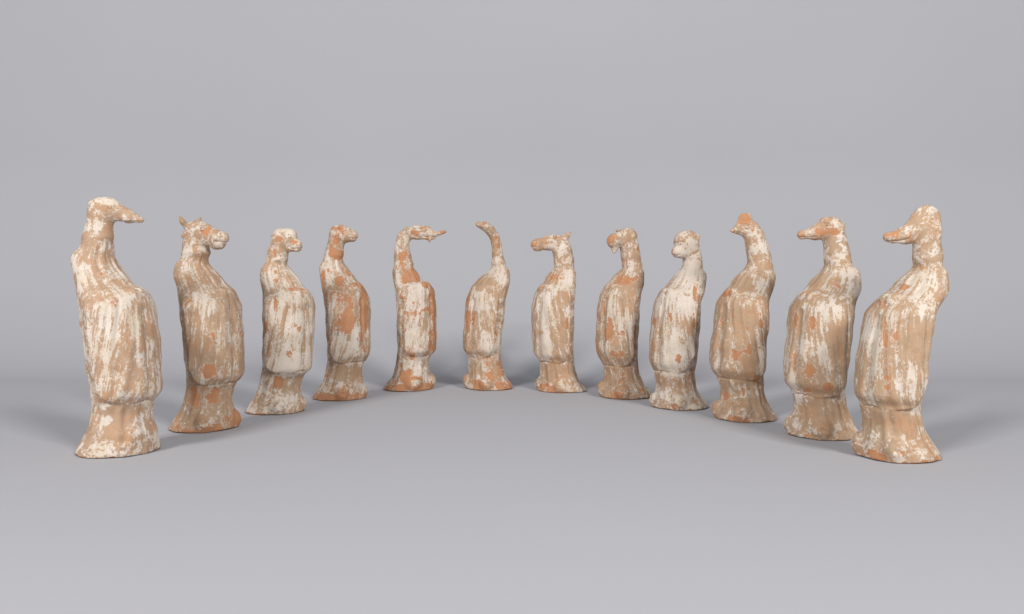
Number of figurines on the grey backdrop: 12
